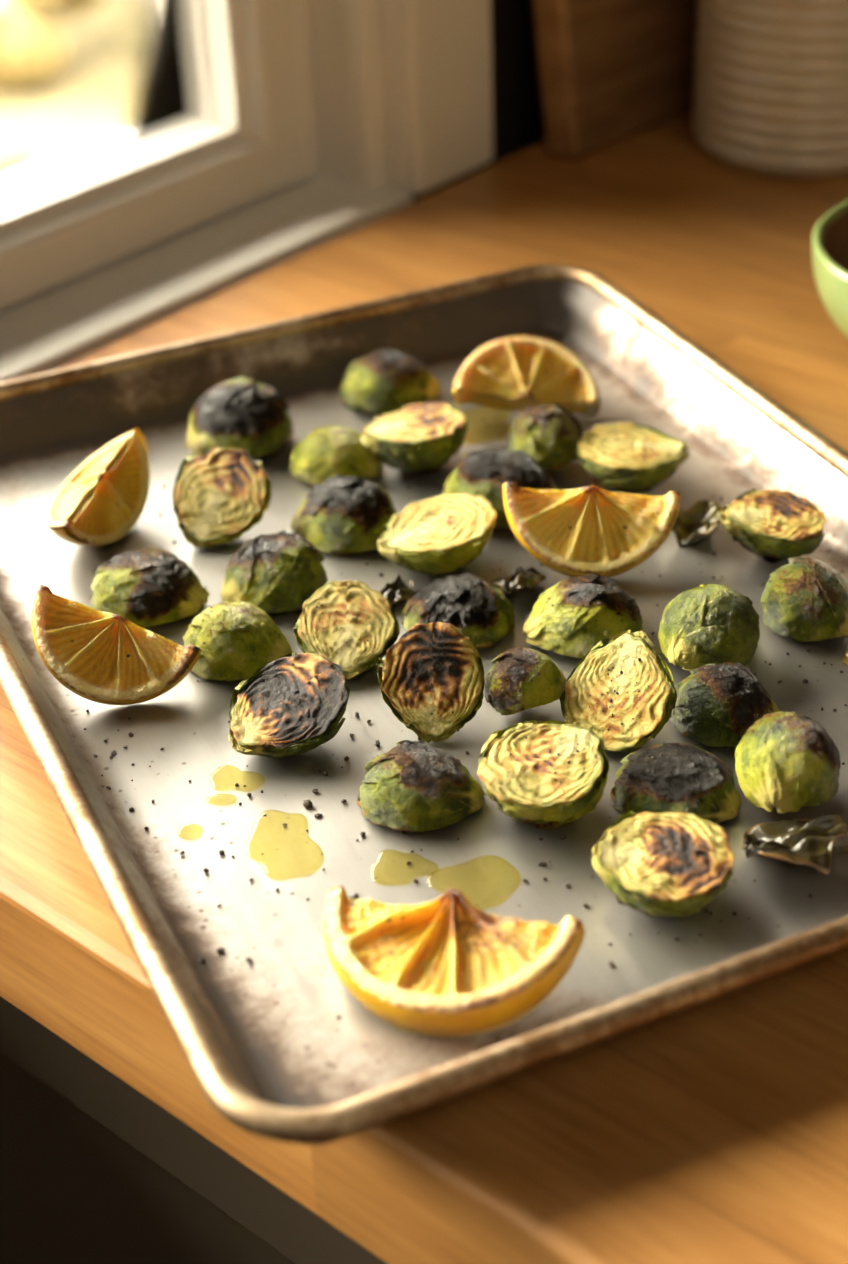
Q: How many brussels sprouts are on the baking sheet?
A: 29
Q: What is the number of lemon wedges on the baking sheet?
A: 5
